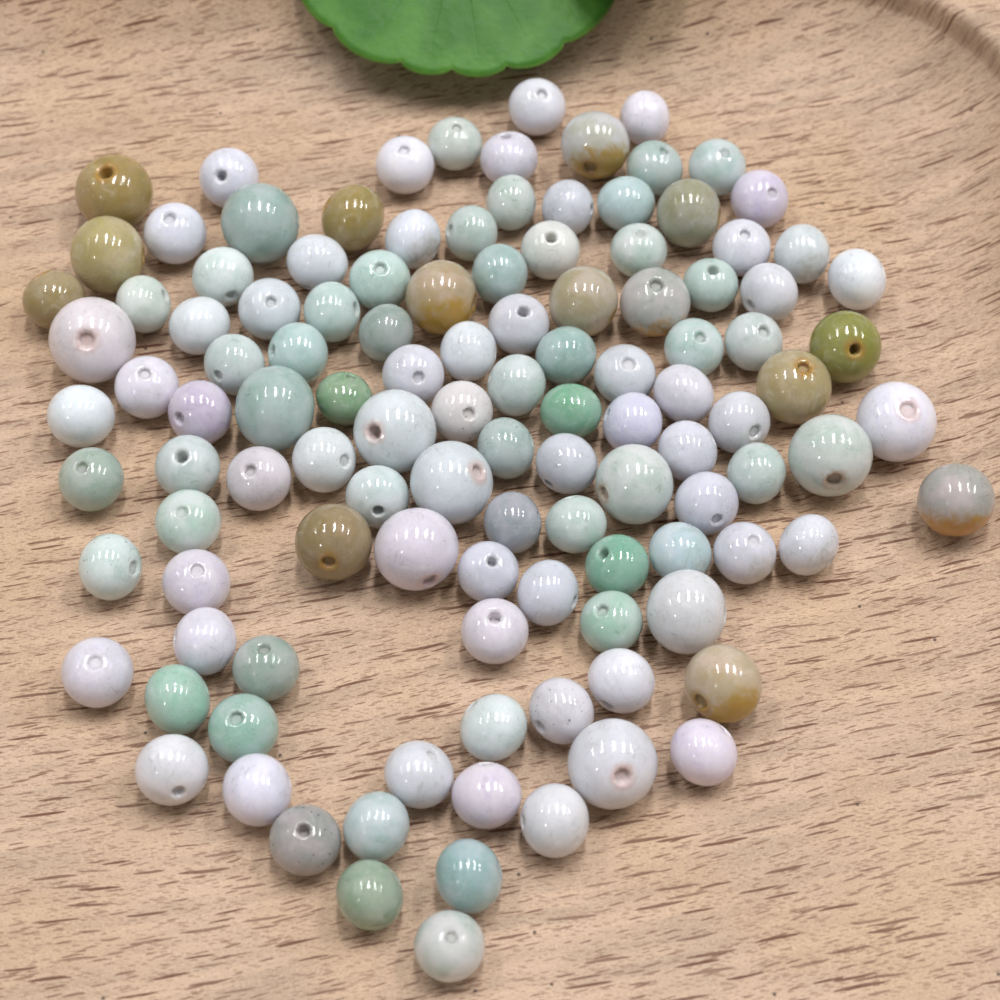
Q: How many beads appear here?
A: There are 117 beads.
